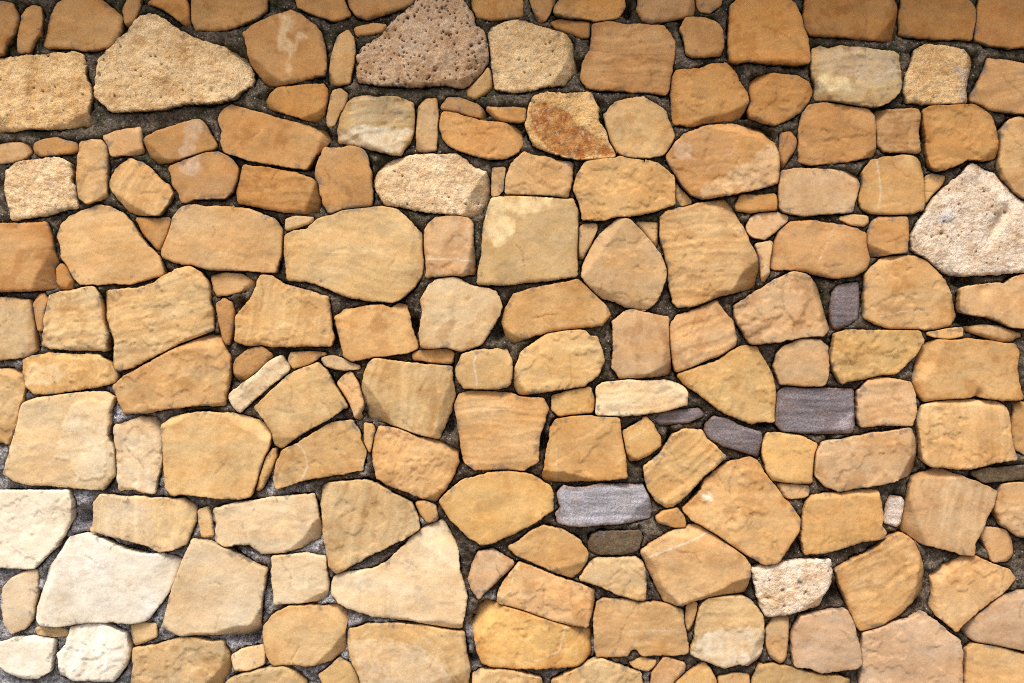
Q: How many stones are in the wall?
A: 200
